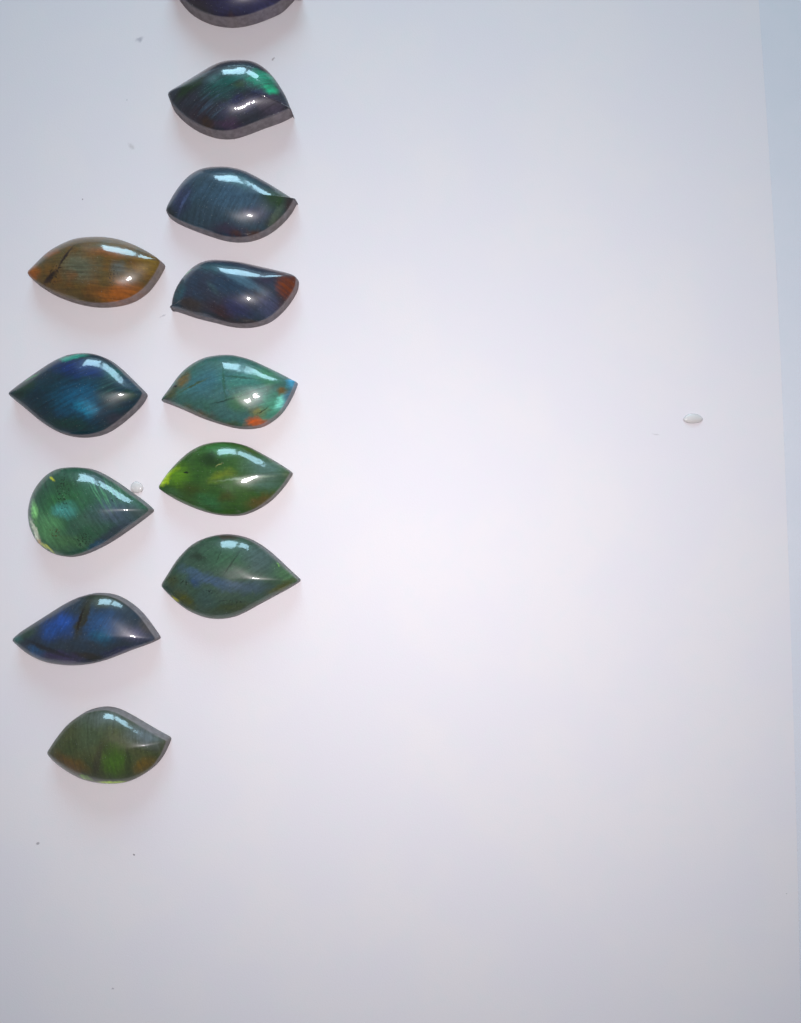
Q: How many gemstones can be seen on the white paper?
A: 12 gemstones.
